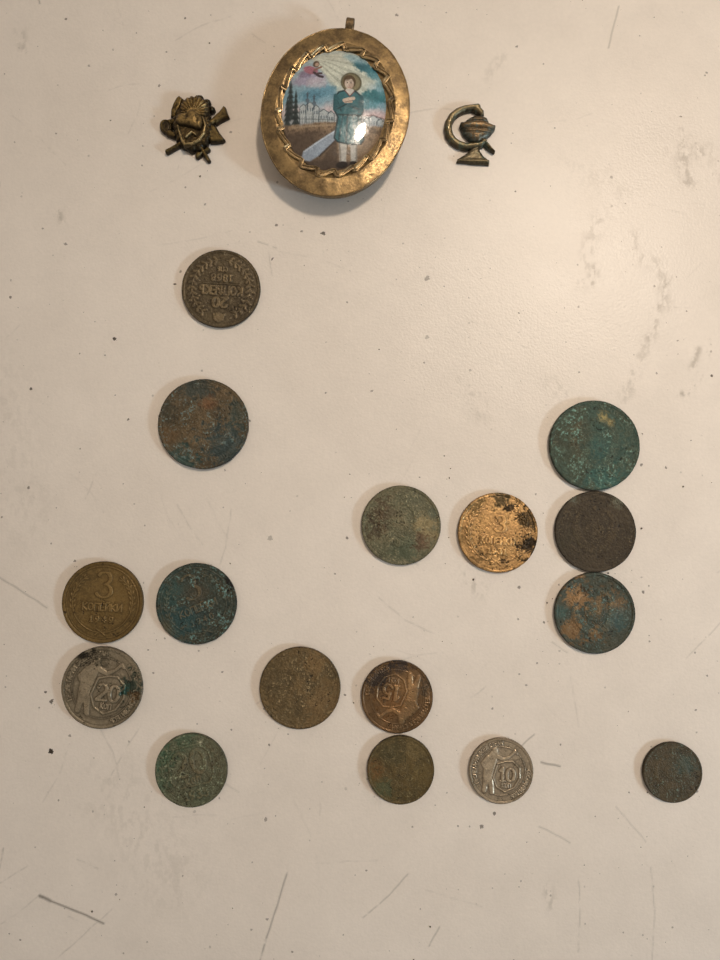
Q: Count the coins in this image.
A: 16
